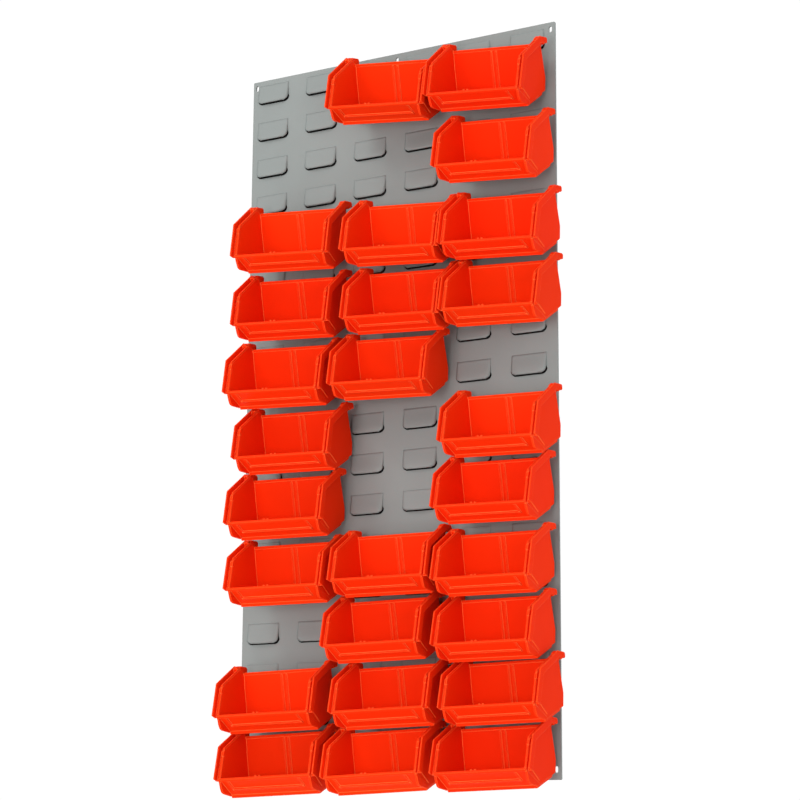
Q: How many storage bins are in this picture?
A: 26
